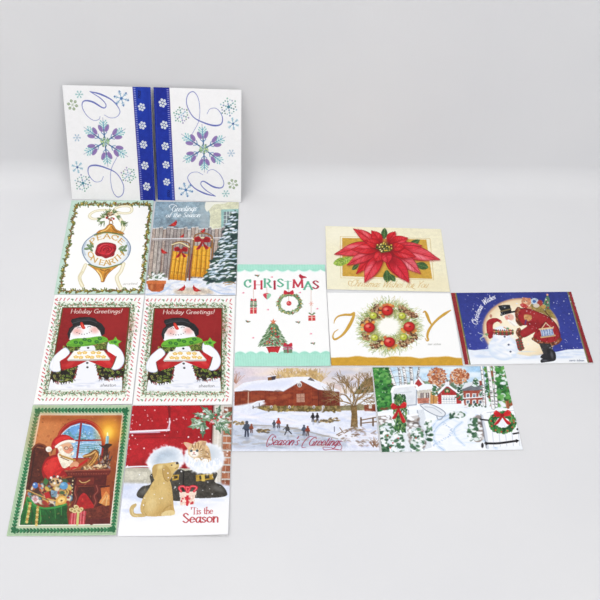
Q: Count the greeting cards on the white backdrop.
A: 14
